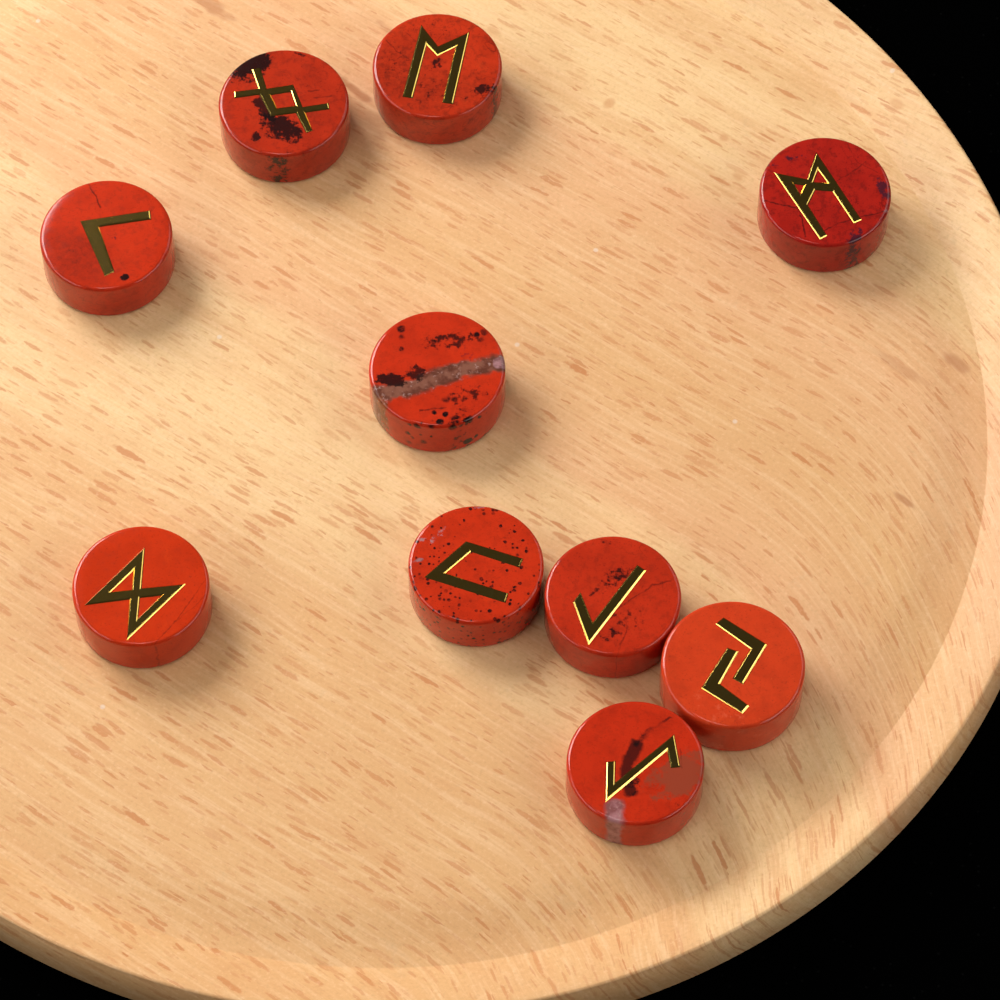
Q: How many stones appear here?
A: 10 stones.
